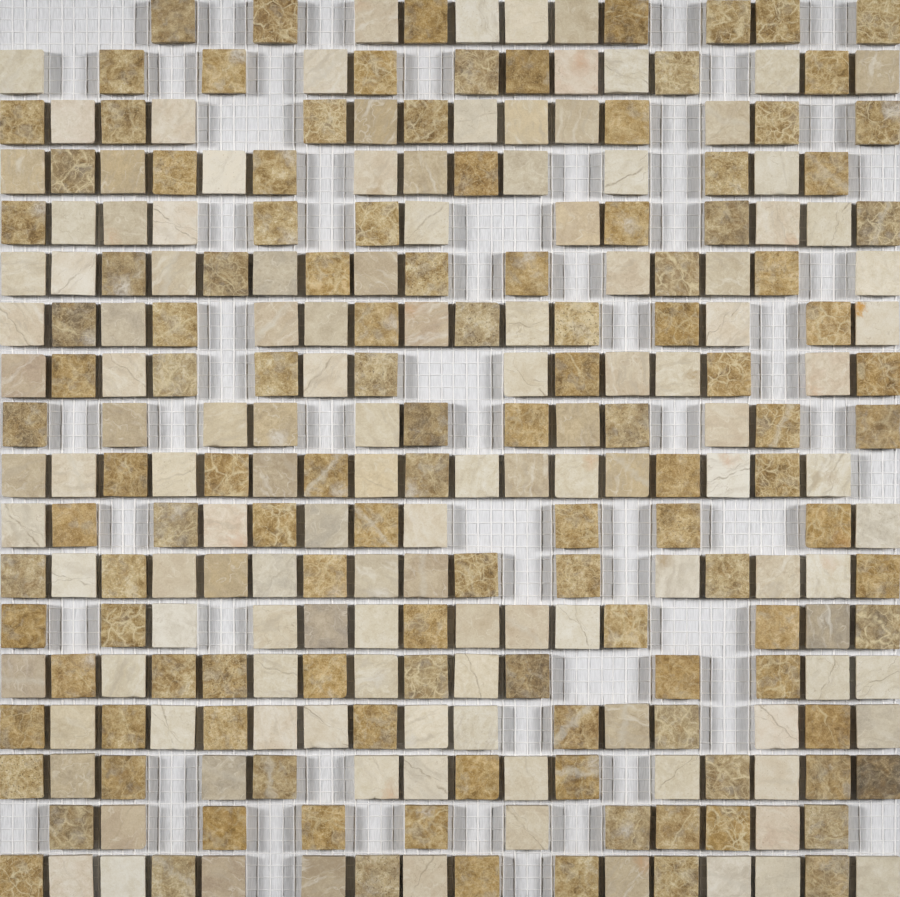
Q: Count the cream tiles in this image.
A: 129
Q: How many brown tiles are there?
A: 124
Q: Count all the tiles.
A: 253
